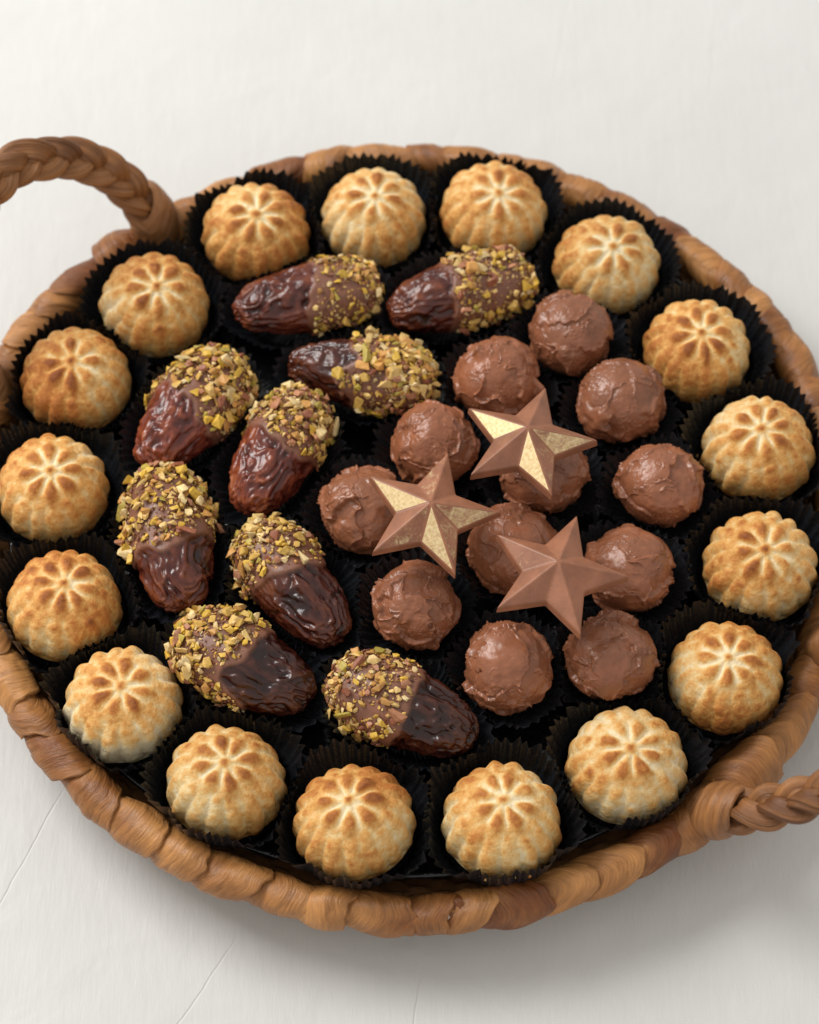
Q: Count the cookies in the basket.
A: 17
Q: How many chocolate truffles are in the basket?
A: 12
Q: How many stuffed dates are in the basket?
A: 9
